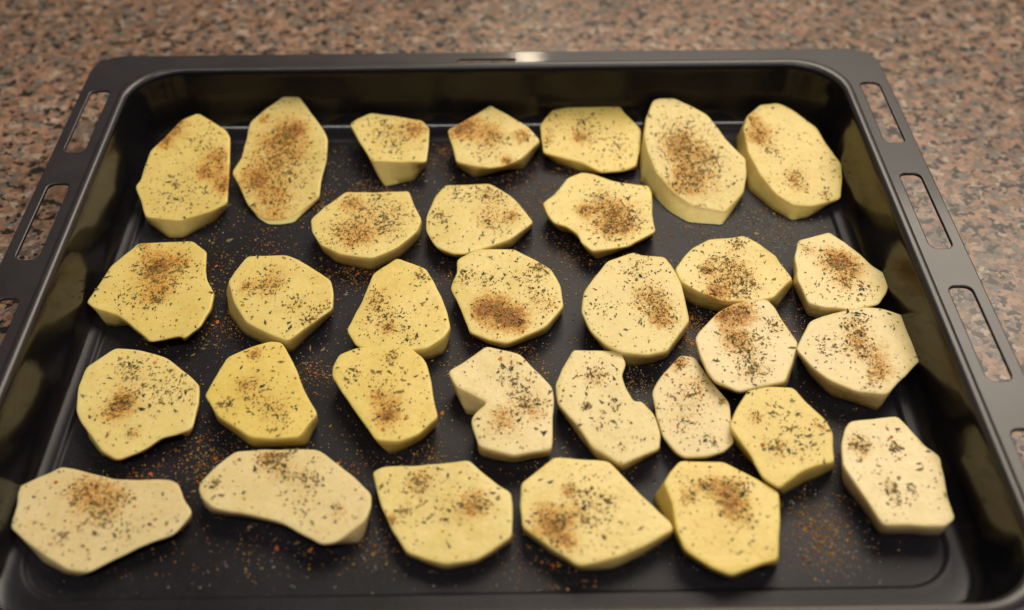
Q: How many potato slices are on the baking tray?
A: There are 32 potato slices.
